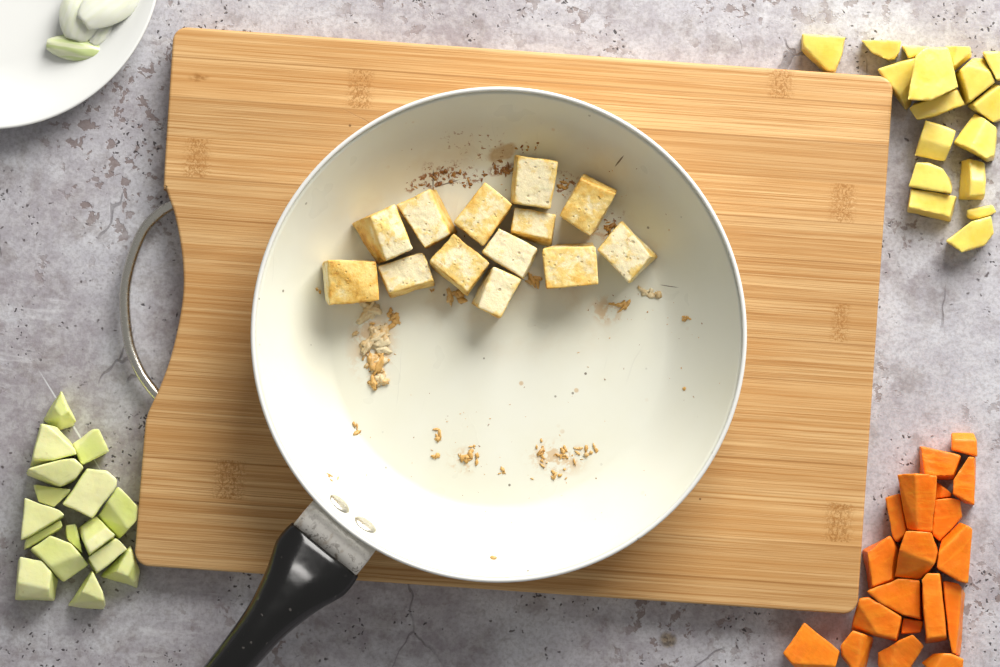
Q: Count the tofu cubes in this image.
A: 13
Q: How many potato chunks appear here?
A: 17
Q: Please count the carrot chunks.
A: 19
